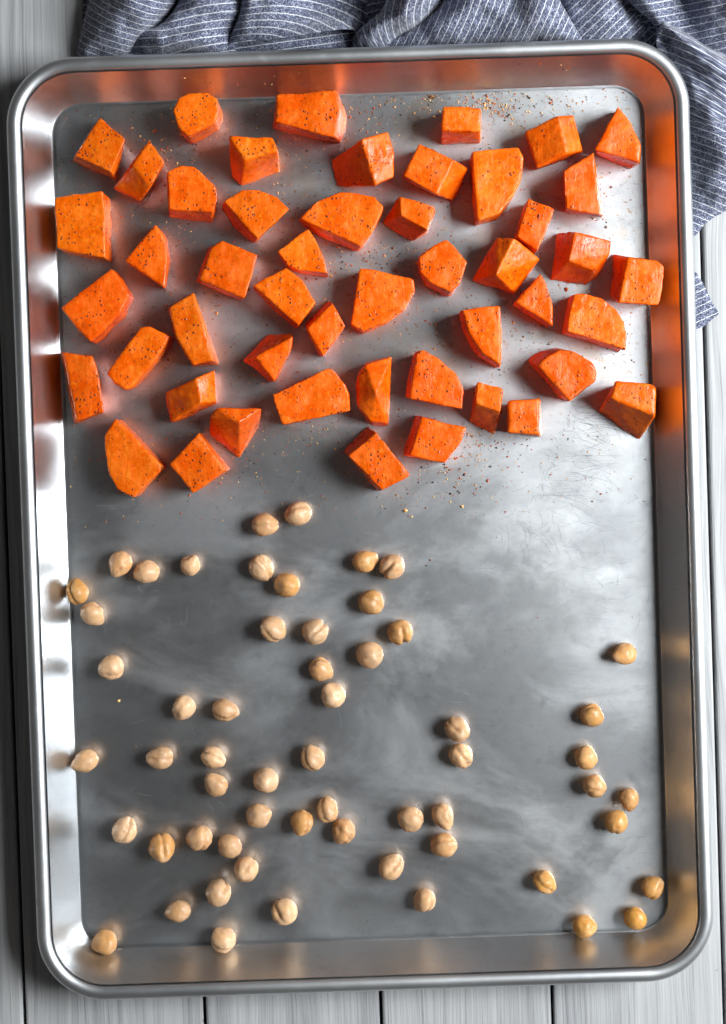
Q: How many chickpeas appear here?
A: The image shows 58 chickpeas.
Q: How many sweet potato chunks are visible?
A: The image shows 49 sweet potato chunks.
